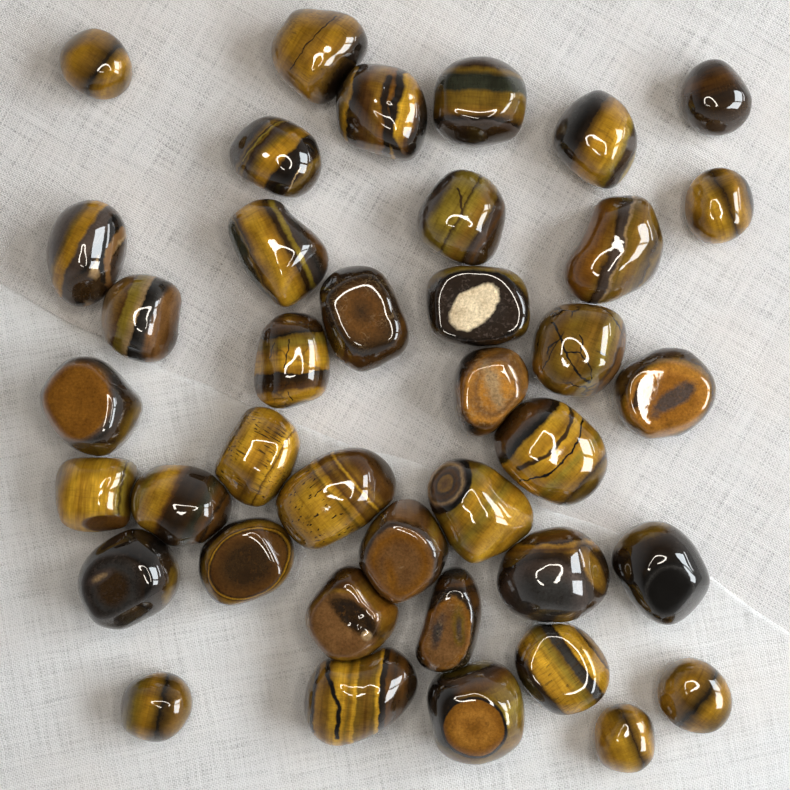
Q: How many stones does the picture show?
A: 39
